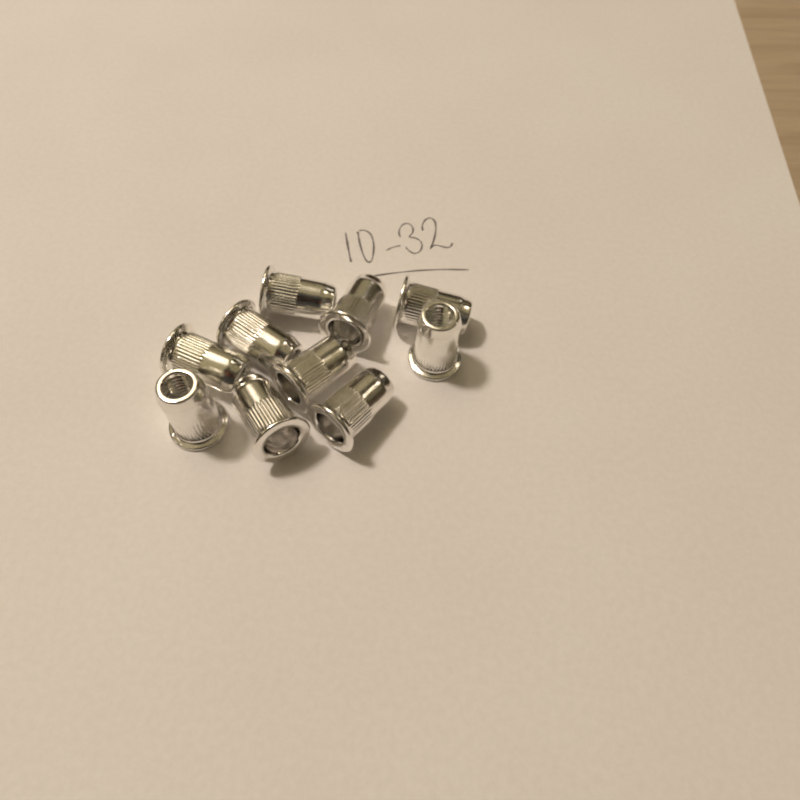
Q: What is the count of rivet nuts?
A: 10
